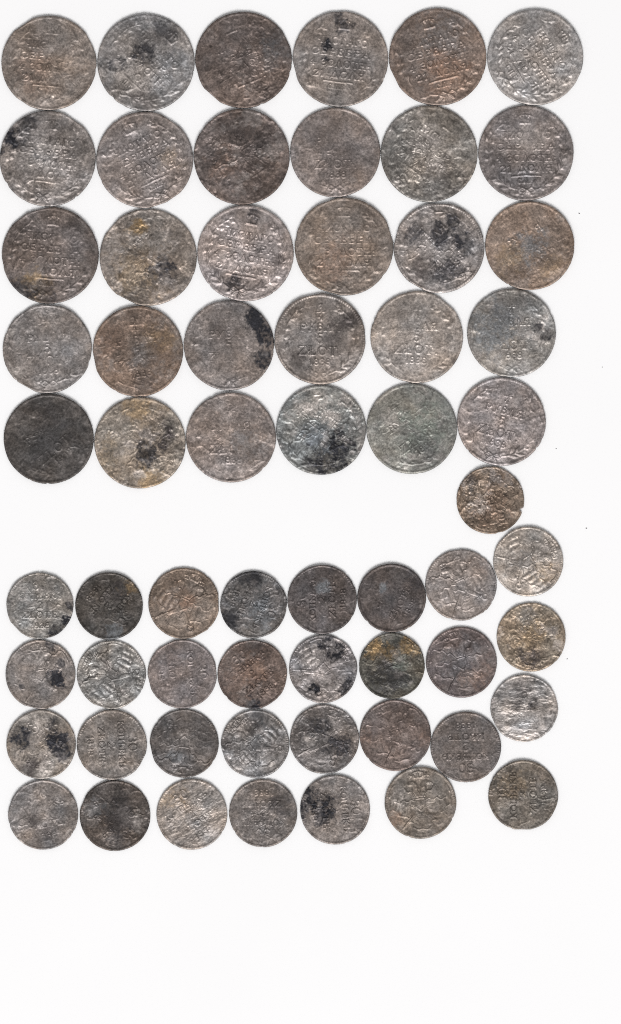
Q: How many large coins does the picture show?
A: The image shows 30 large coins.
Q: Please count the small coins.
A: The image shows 32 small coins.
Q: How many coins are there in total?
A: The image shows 62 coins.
